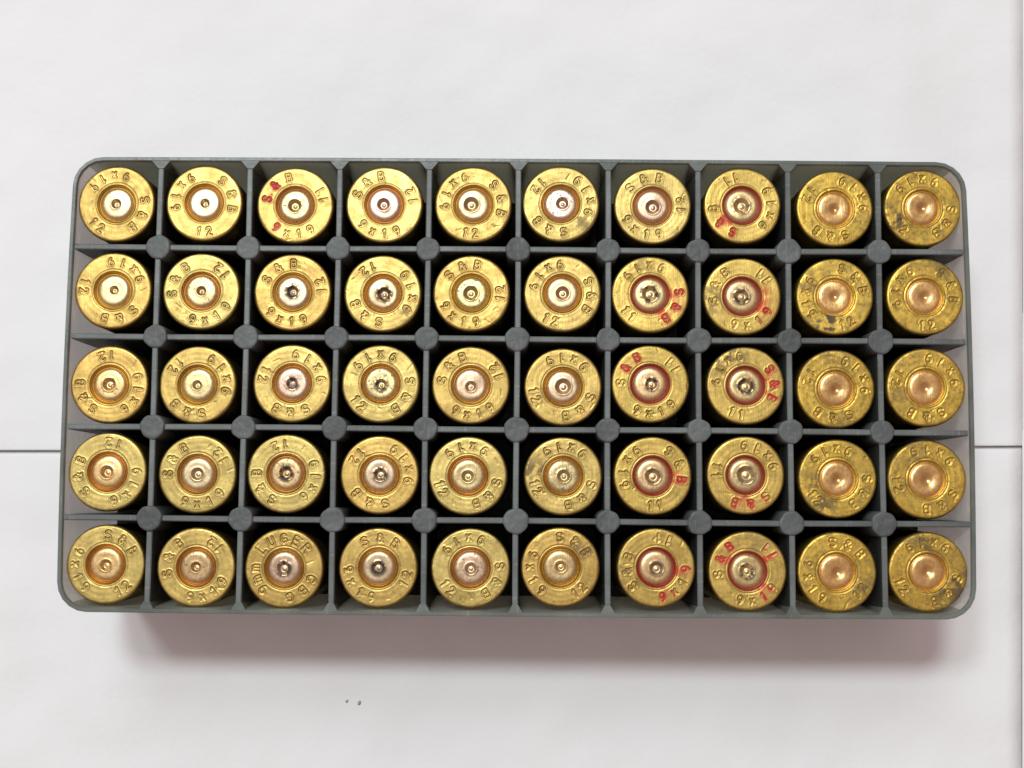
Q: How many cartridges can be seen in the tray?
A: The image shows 50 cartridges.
